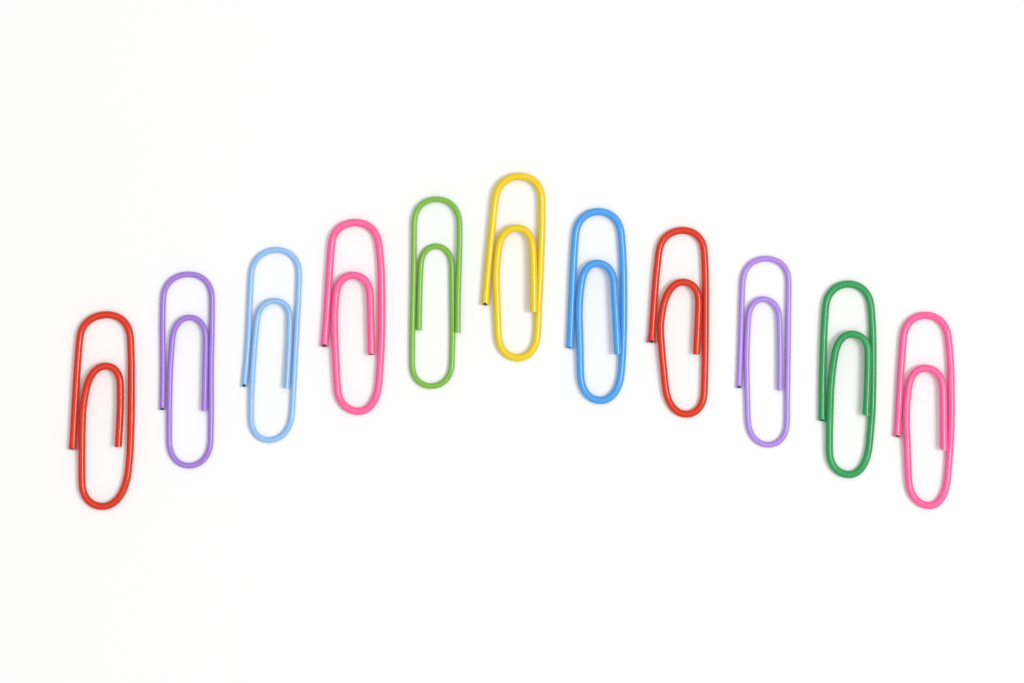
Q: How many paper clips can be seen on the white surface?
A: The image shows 11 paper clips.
